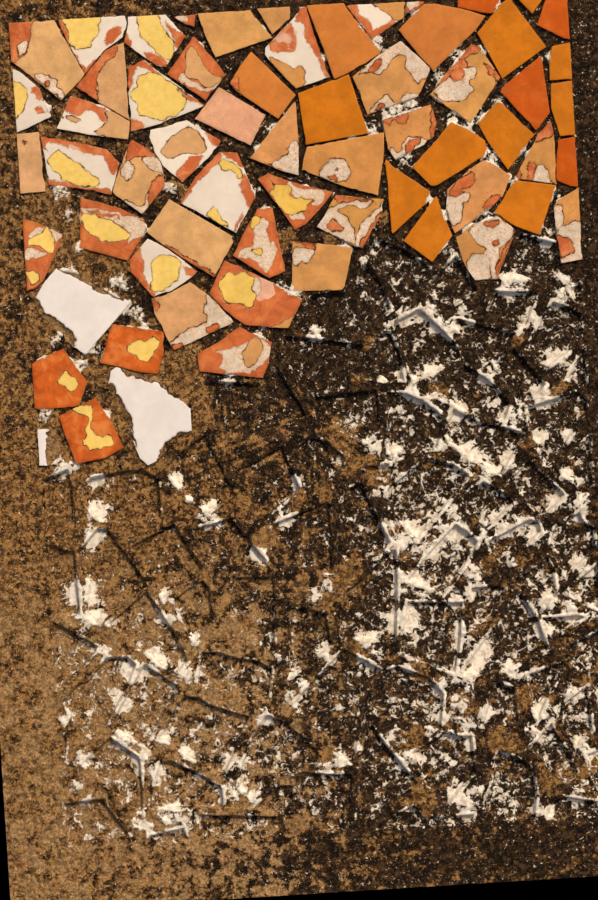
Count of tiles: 63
